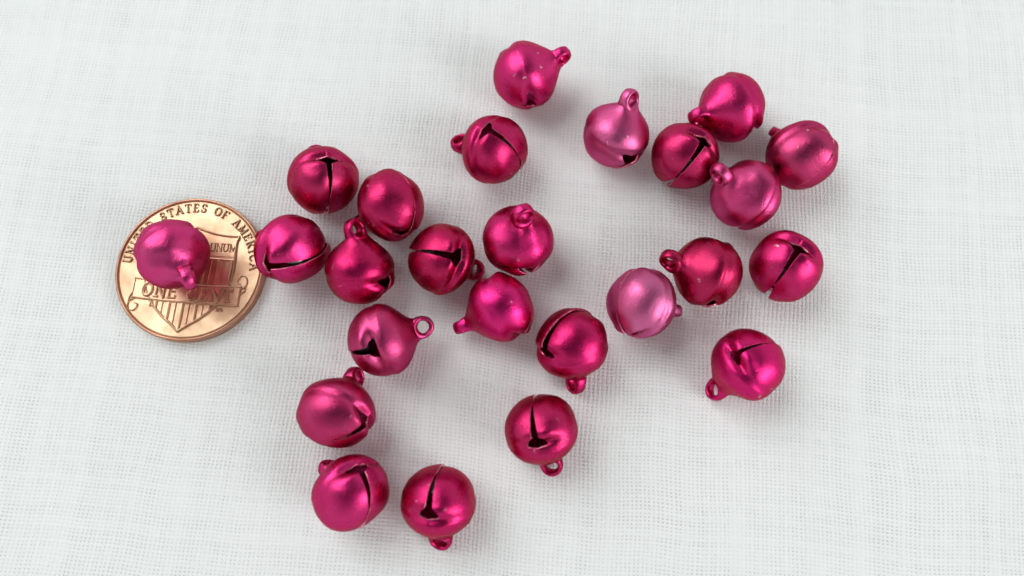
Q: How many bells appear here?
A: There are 25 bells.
